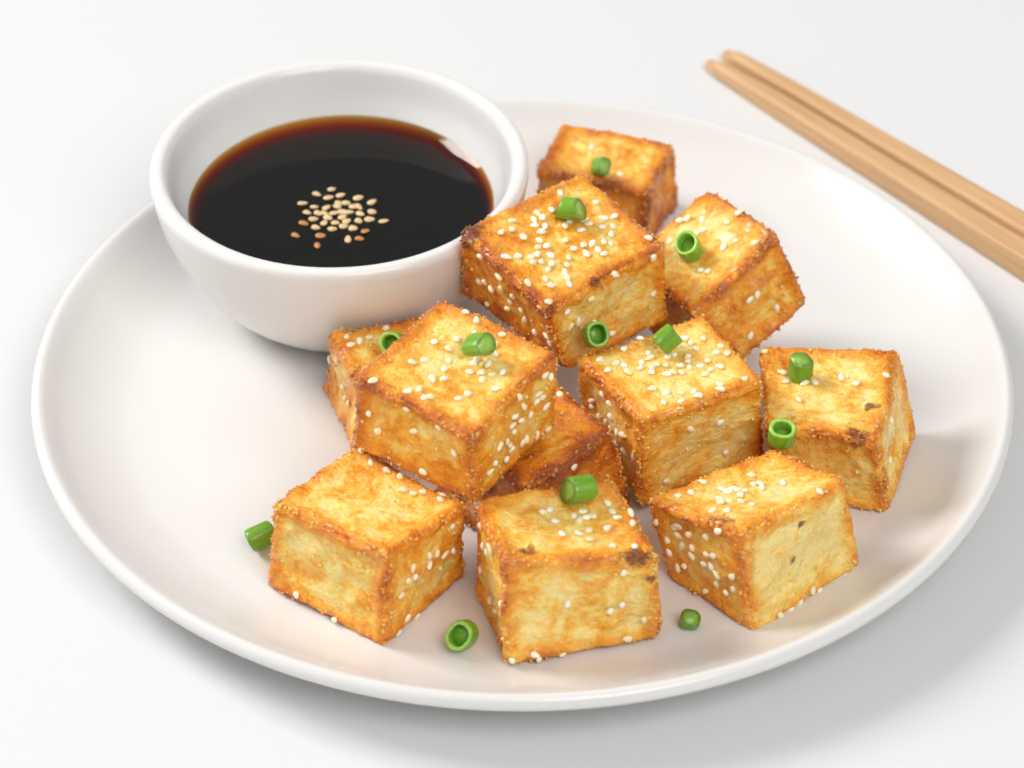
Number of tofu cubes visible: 11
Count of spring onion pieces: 13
